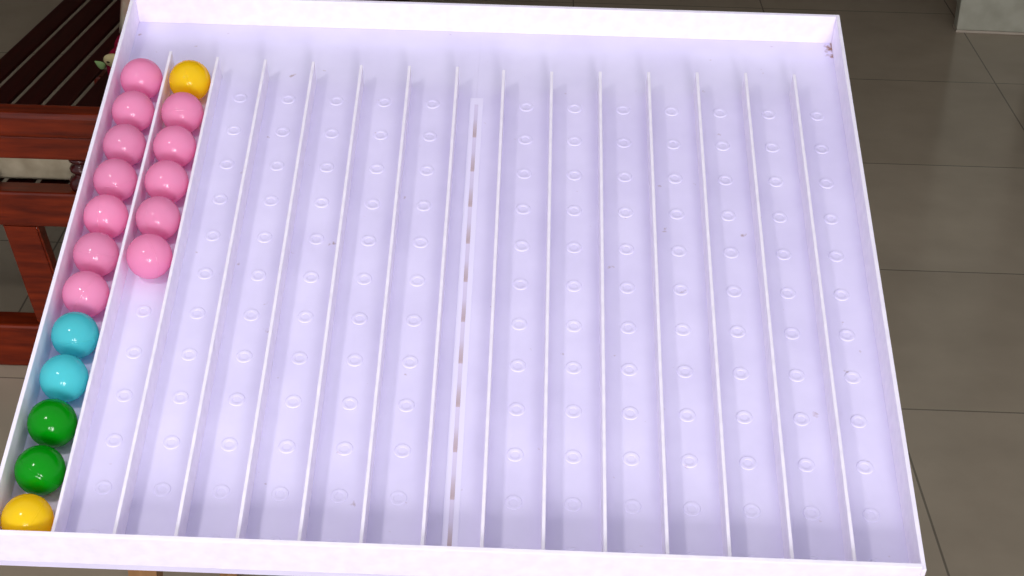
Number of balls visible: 18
